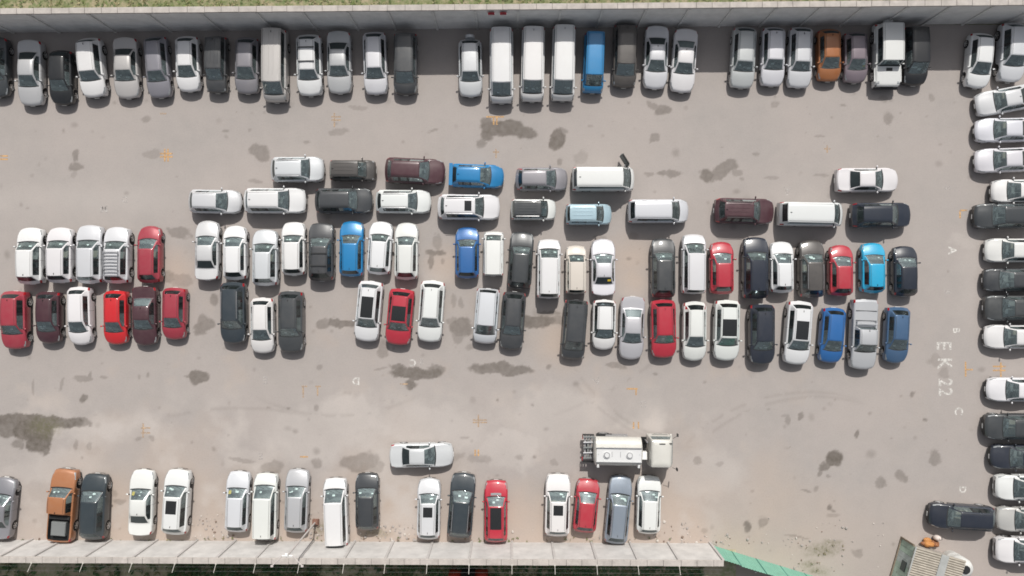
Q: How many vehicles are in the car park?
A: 137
